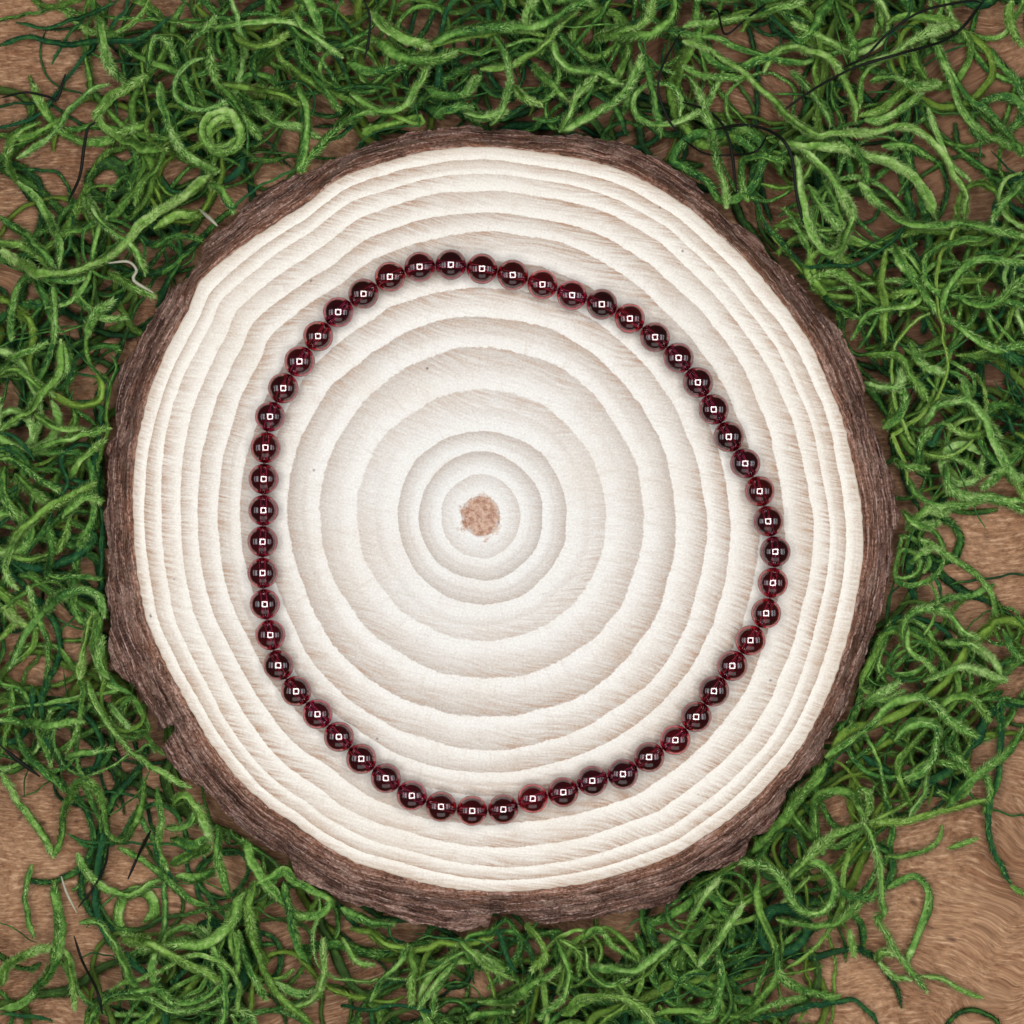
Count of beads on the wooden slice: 53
